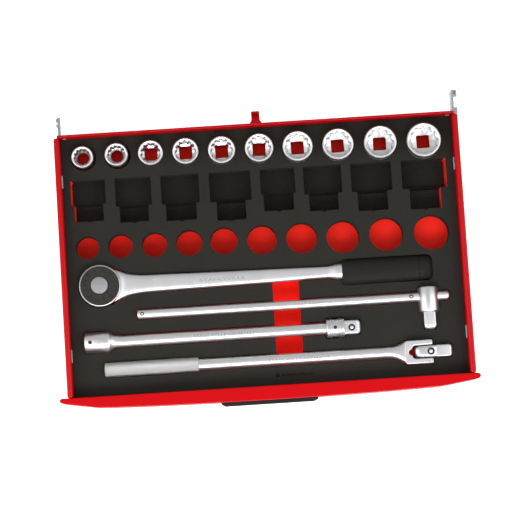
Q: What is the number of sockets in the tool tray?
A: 10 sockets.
